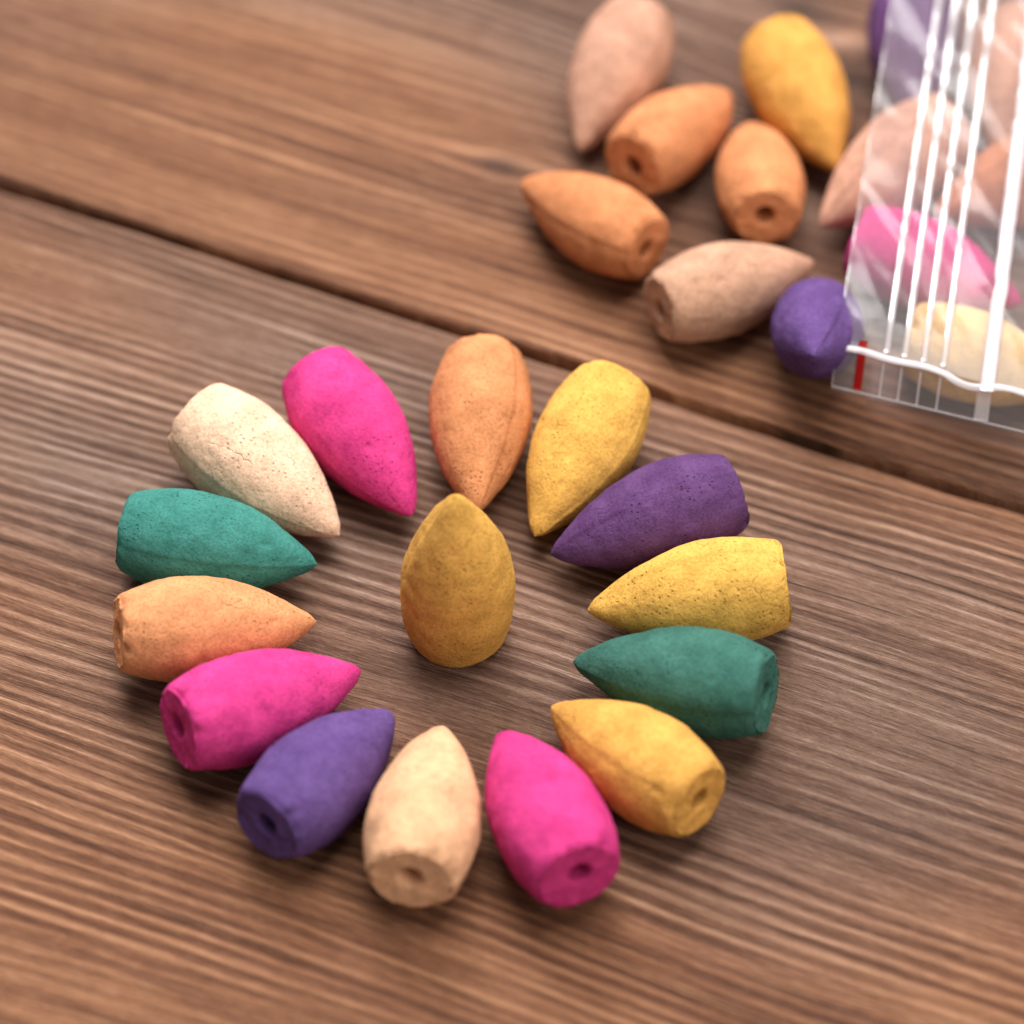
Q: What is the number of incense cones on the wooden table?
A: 28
